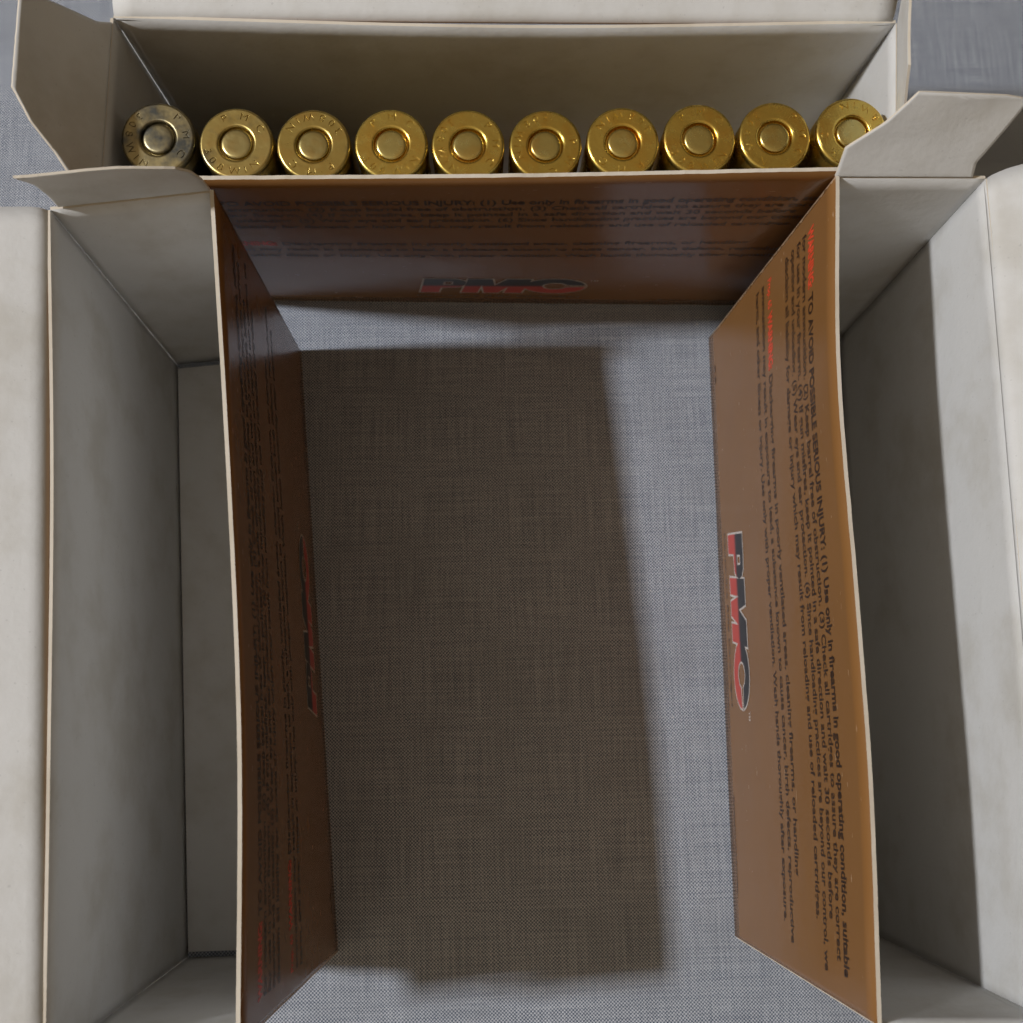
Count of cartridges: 10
